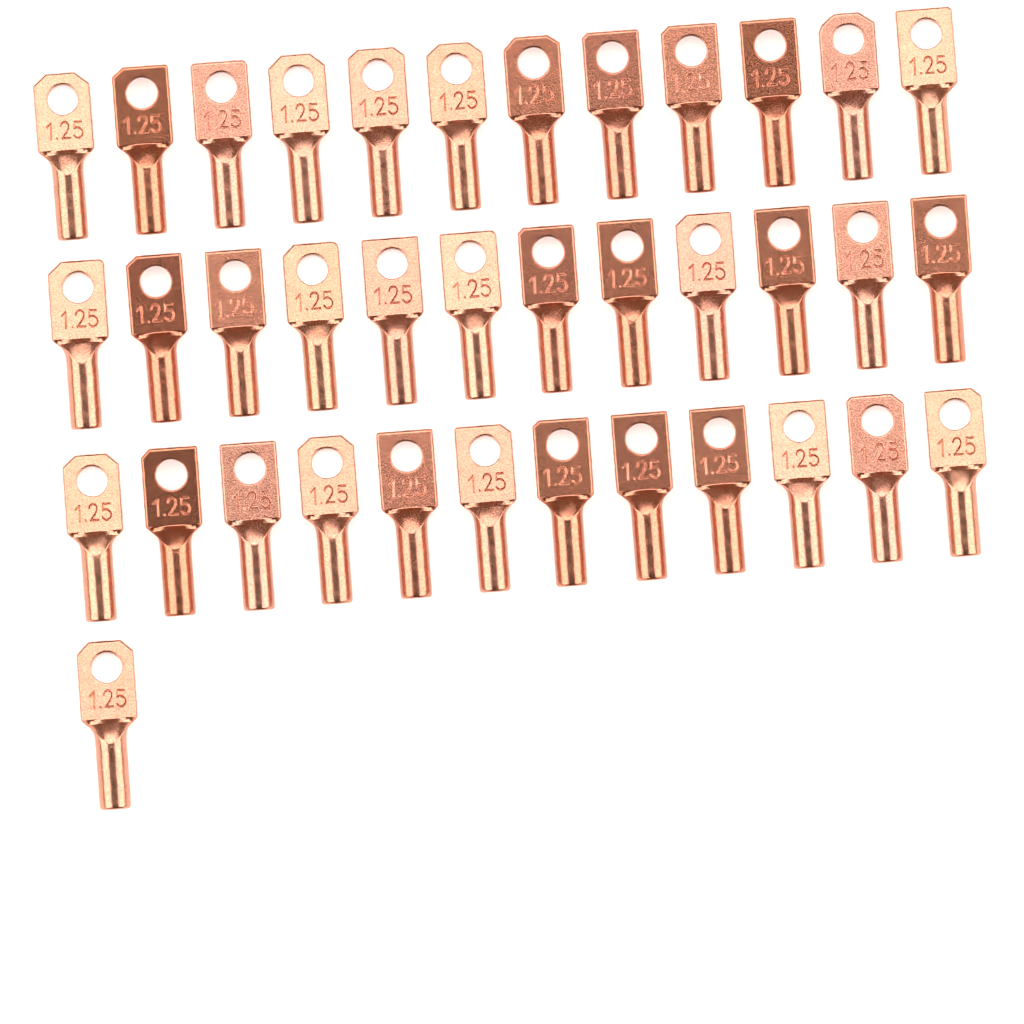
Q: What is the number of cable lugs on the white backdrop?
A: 37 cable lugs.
